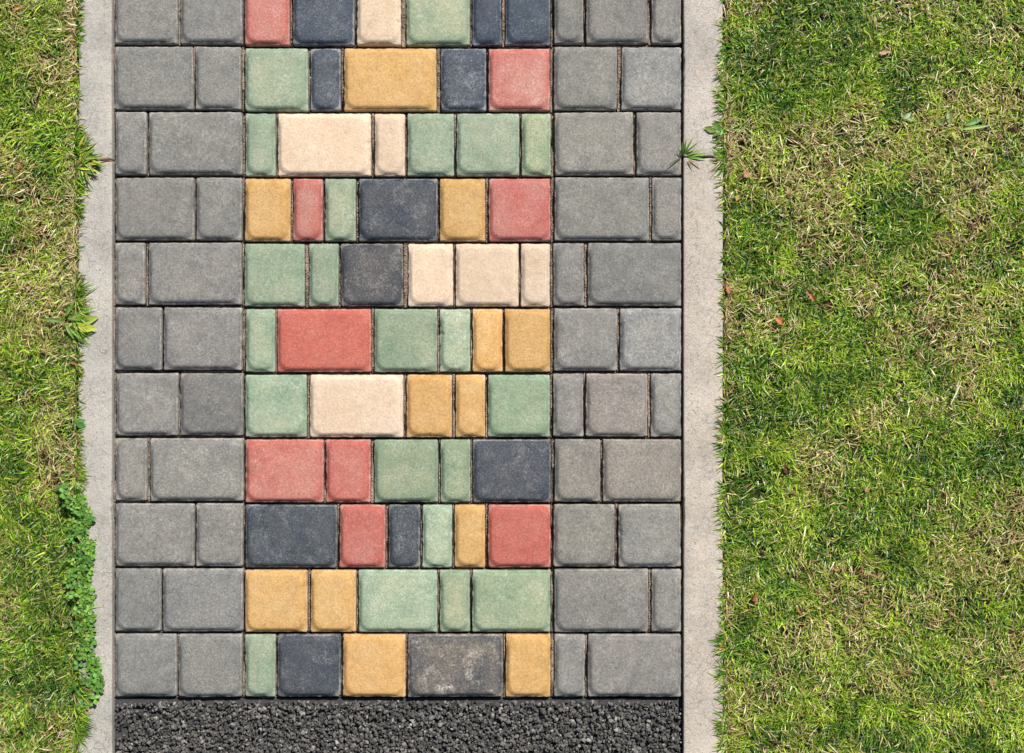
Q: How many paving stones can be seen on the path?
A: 107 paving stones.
